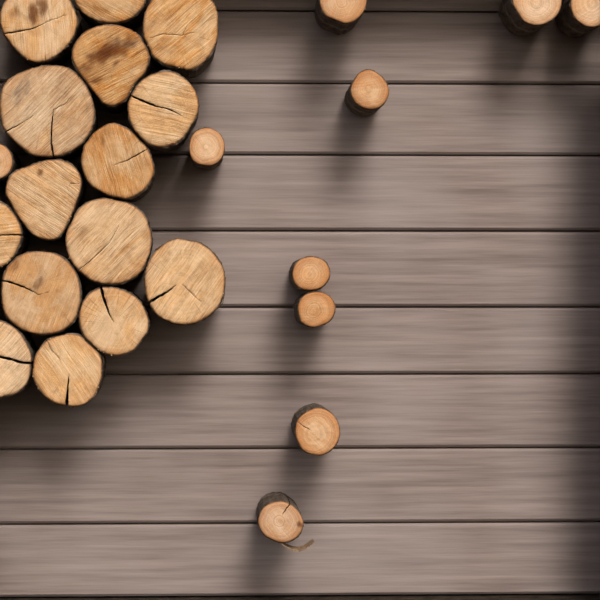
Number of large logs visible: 15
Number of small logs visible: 10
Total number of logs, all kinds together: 25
